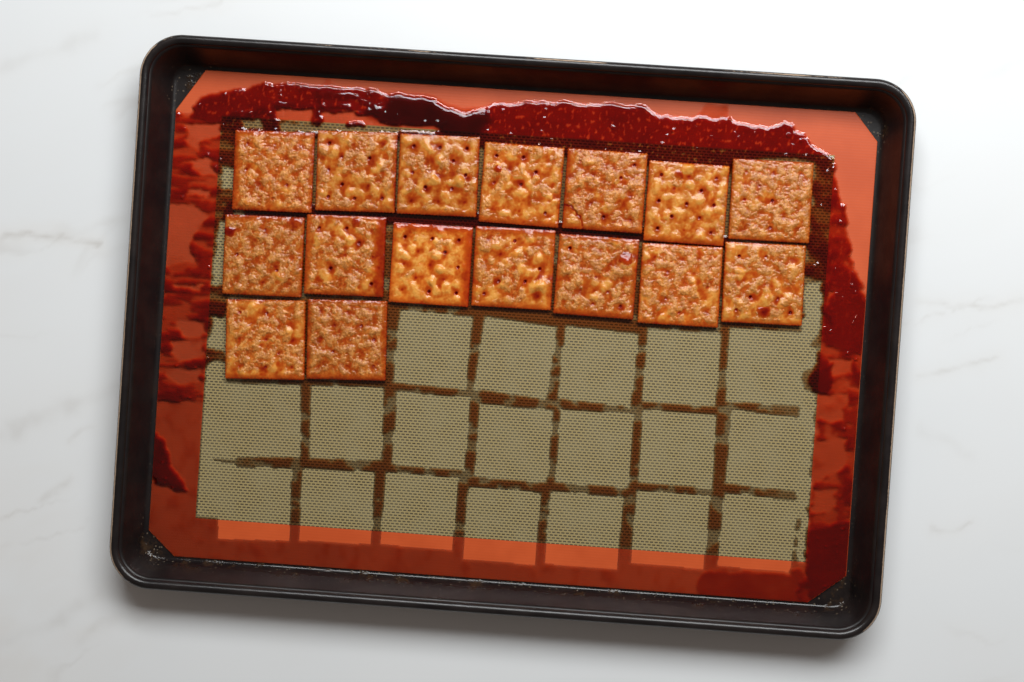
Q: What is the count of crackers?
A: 16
